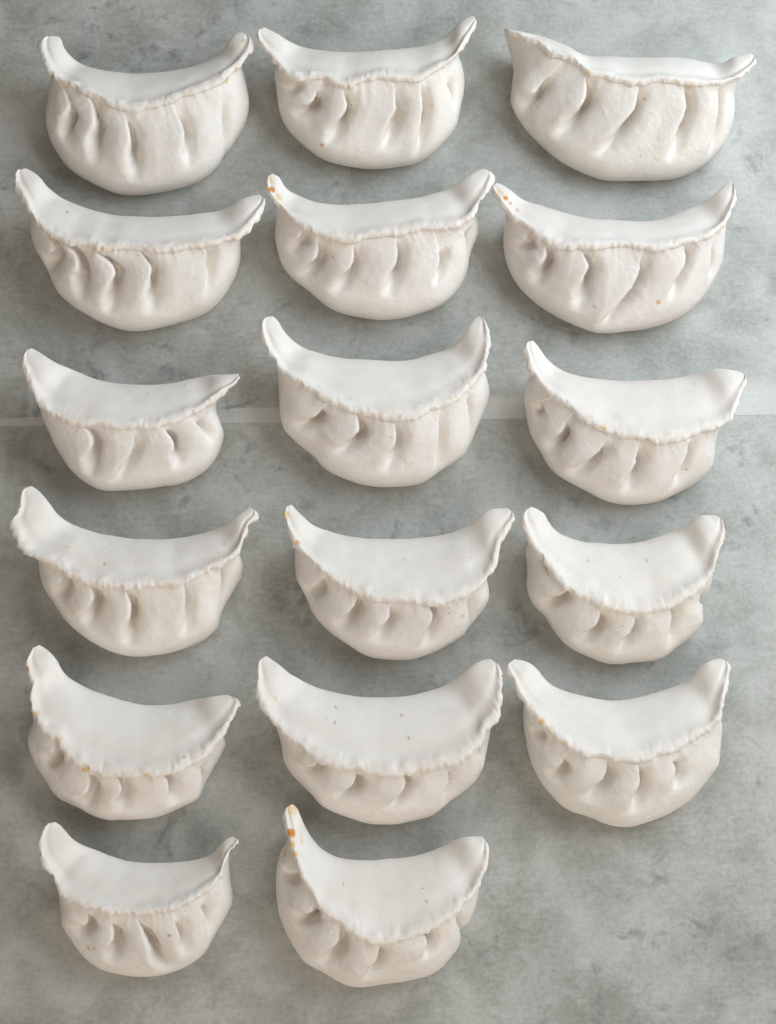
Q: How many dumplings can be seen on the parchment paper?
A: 17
